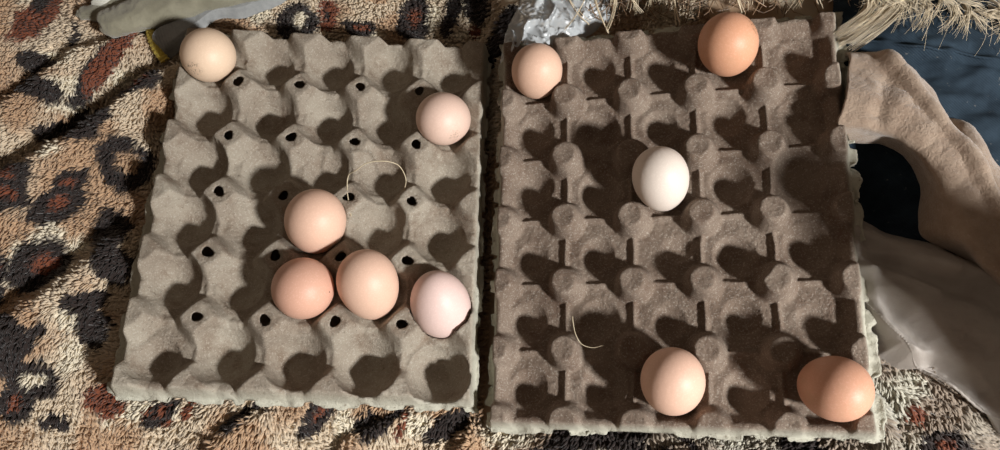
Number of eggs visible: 11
